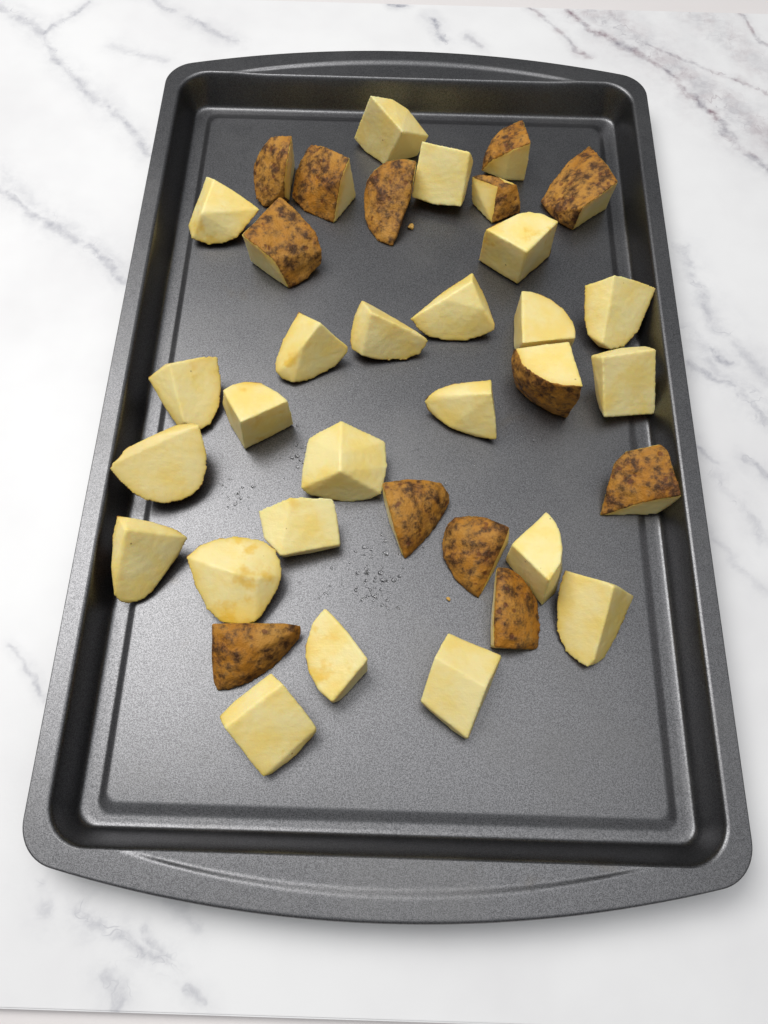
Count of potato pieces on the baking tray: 36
